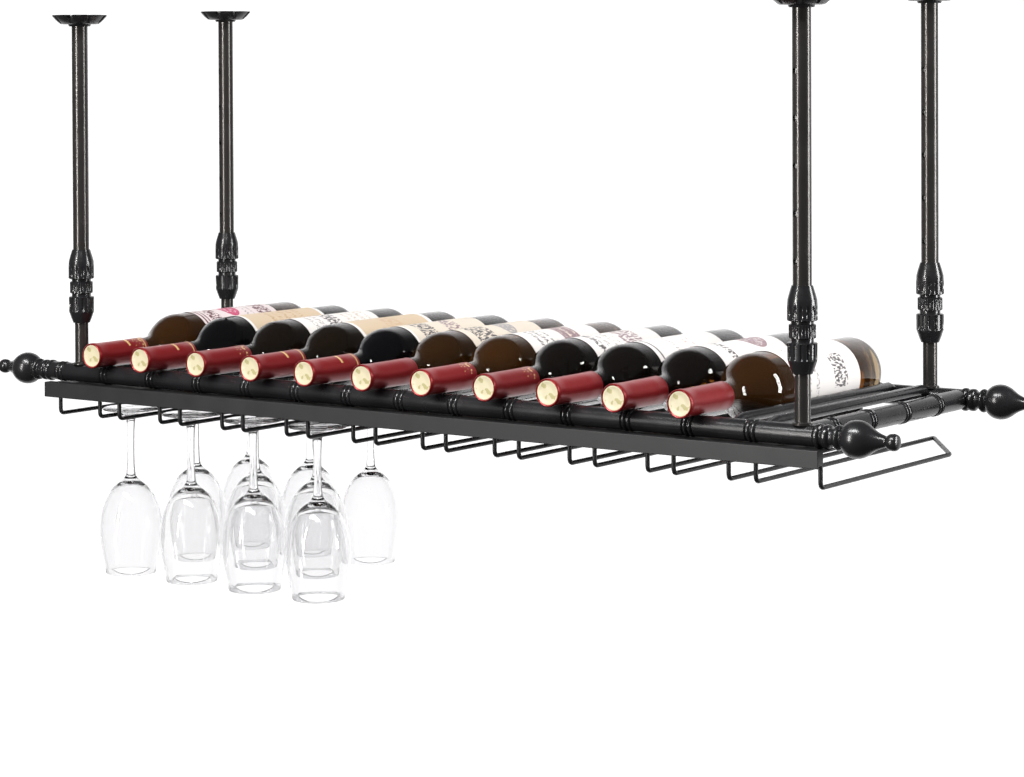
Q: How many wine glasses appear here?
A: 10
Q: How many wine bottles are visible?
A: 11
